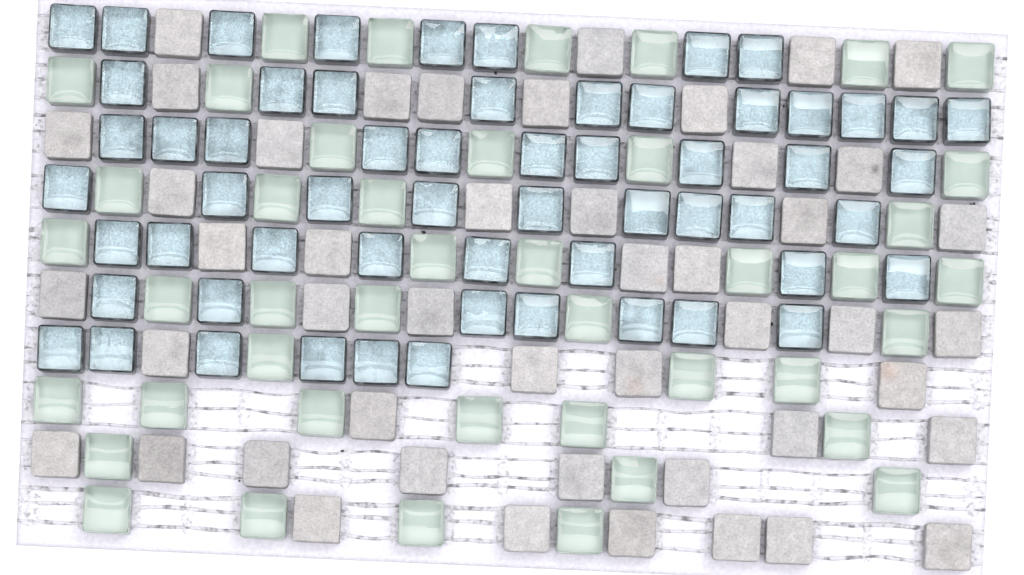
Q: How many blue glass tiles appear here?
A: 59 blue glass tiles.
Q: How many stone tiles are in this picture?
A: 47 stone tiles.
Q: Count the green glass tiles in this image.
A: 43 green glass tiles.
